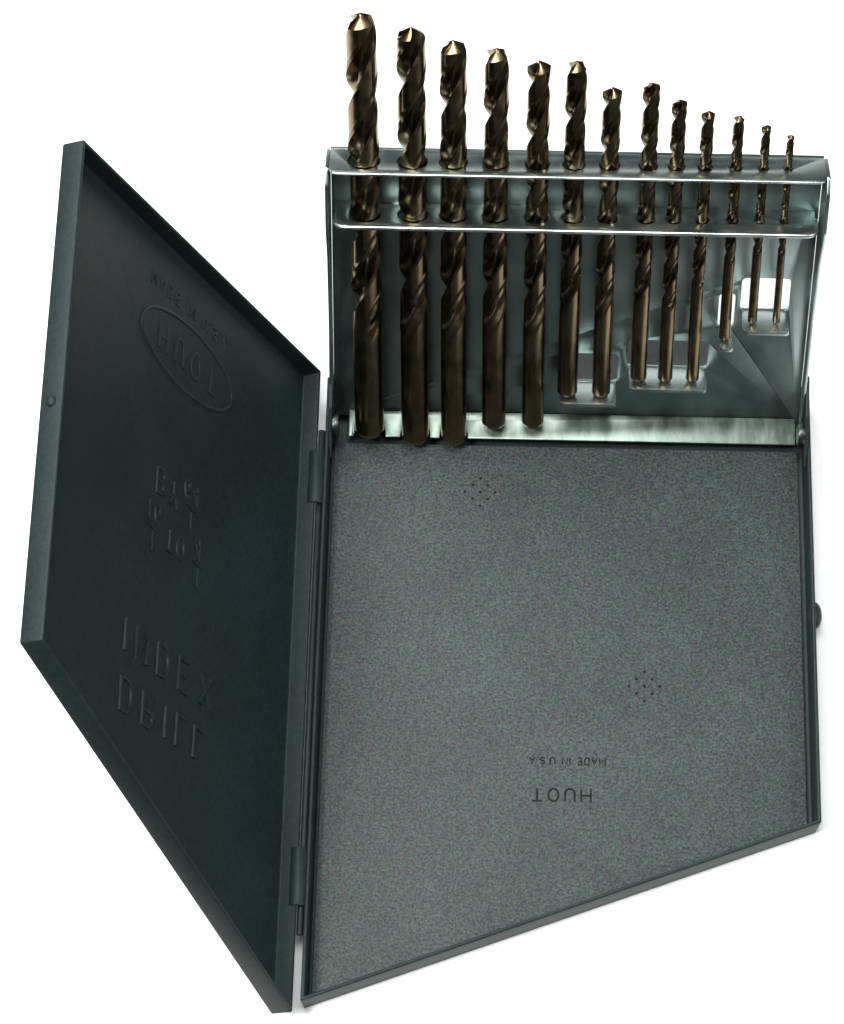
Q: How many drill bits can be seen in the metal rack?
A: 13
